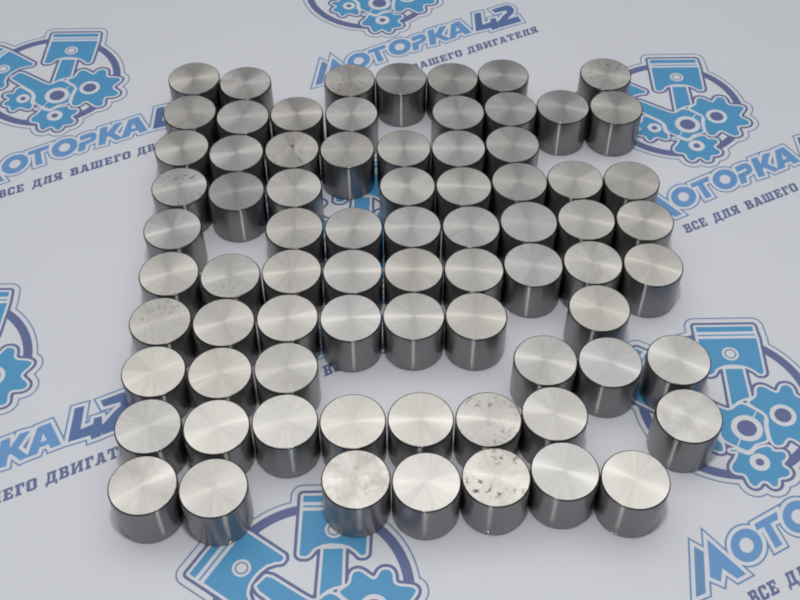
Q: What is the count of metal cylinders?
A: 75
